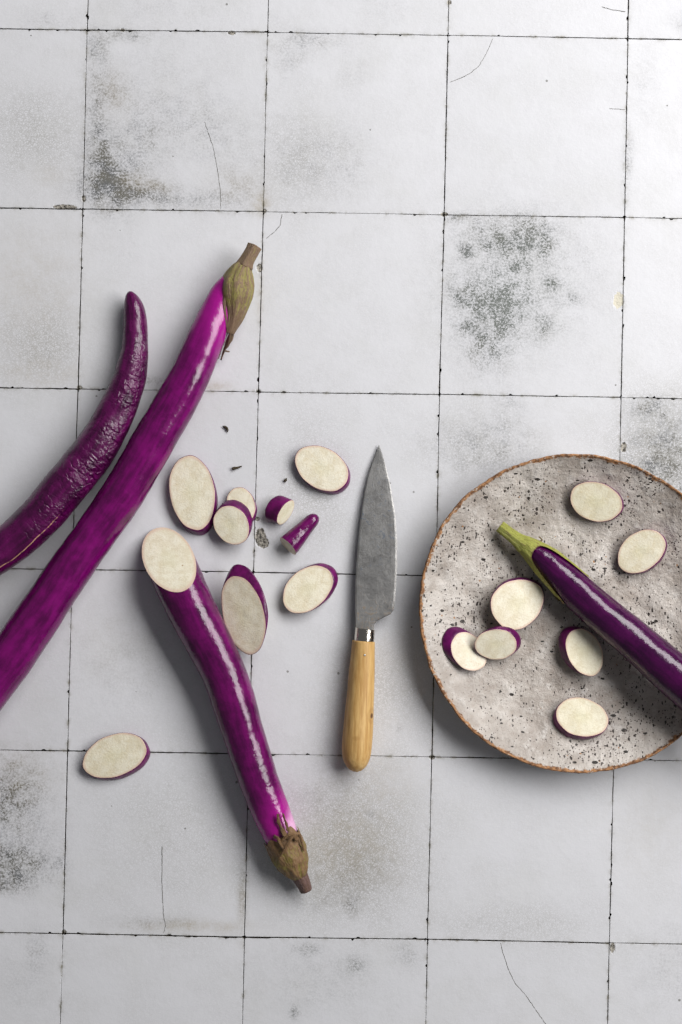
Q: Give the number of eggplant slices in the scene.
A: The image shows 15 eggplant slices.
